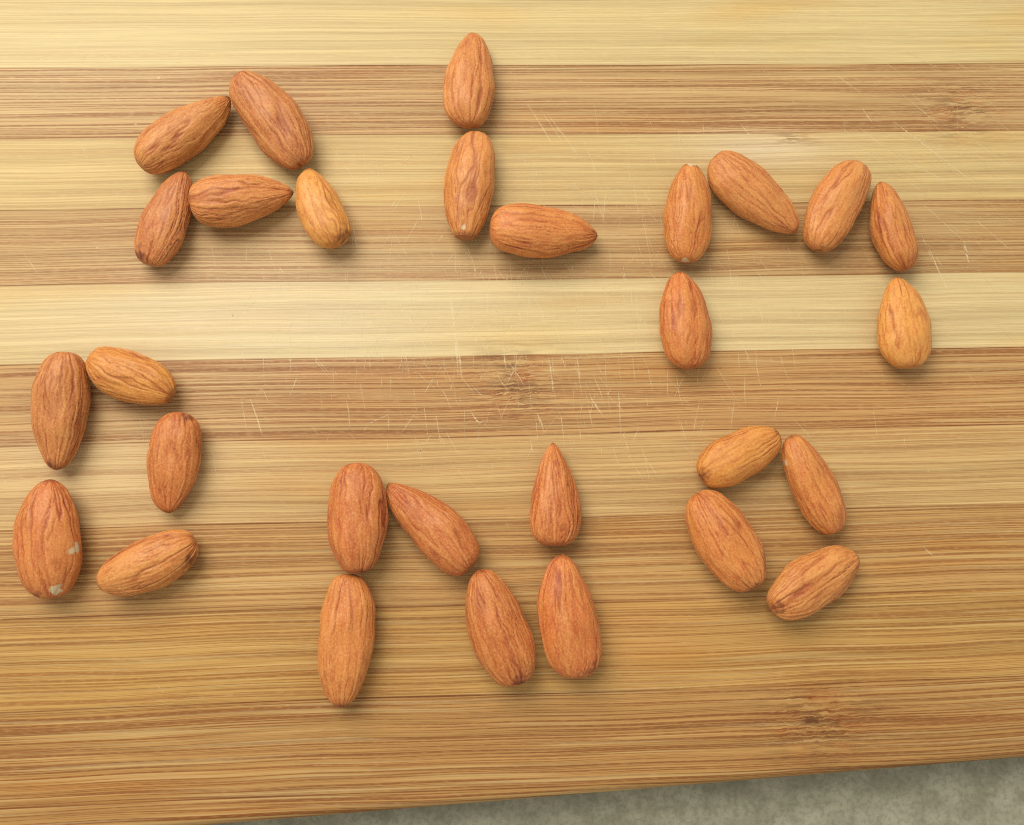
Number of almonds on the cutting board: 29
